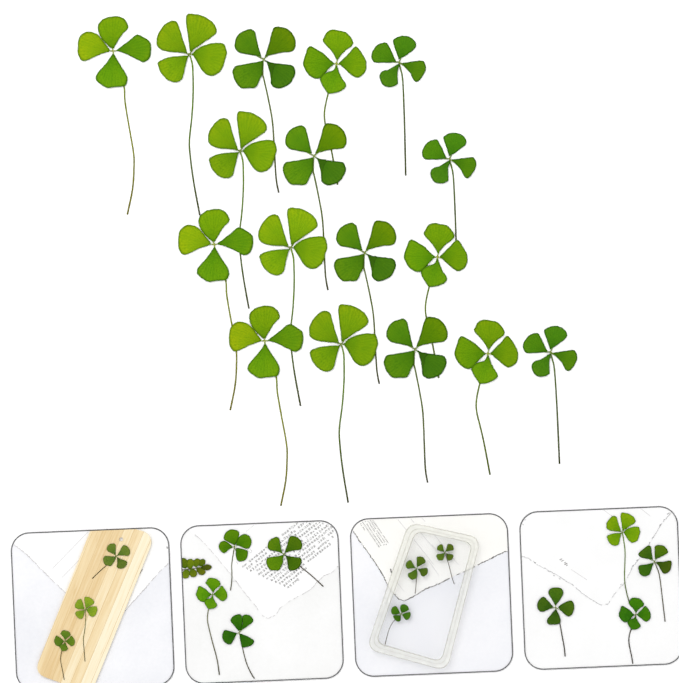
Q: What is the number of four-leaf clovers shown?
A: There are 31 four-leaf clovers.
